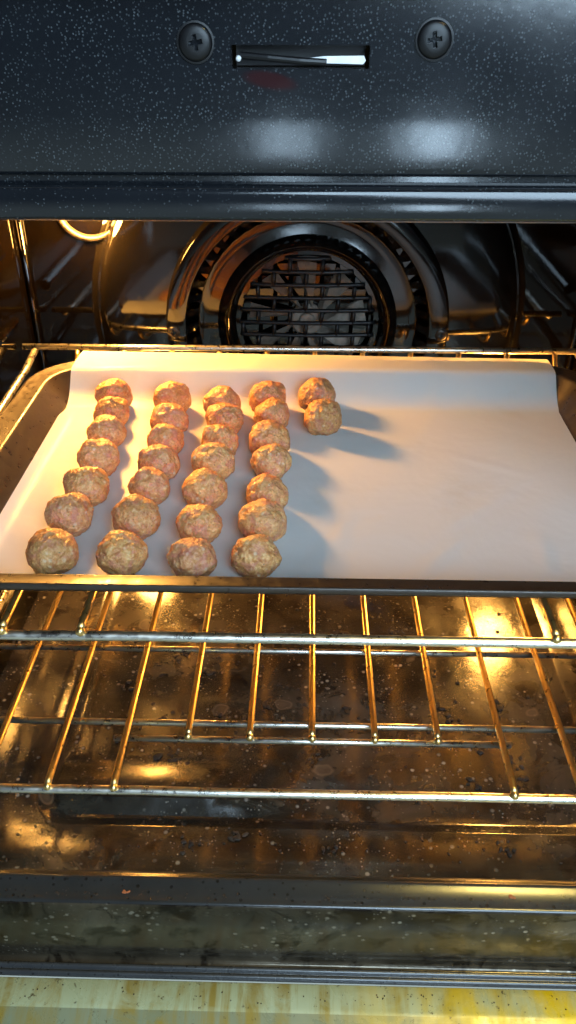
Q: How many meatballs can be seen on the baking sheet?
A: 30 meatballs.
